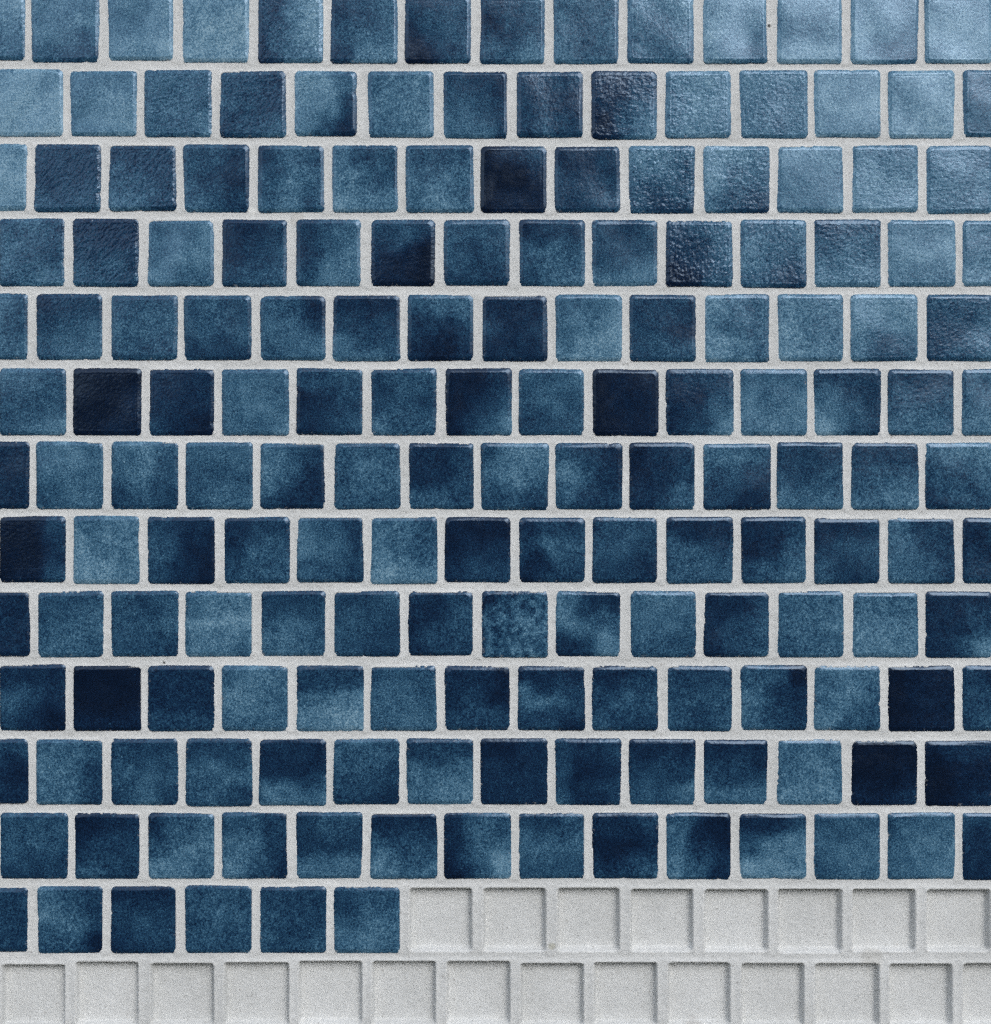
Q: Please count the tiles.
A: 174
